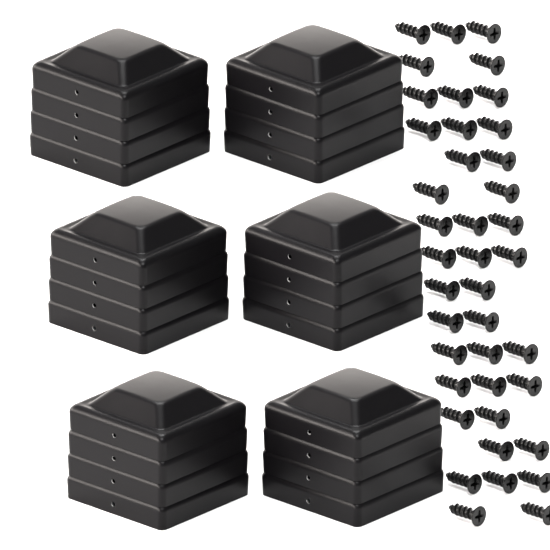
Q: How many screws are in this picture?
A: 40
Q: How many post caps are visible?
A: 24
